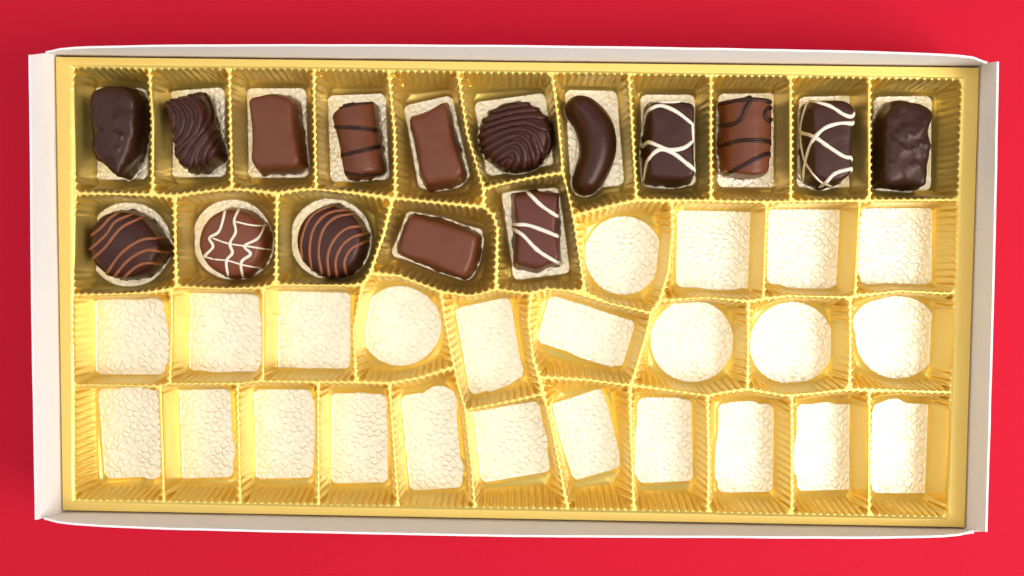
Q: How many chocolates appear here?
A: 16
